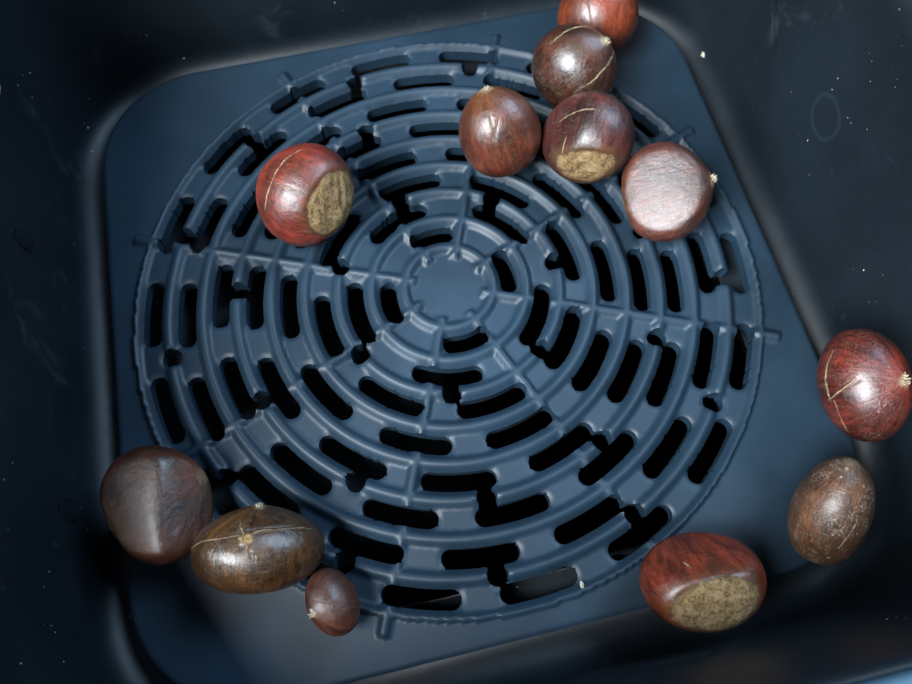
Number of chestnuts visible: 12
